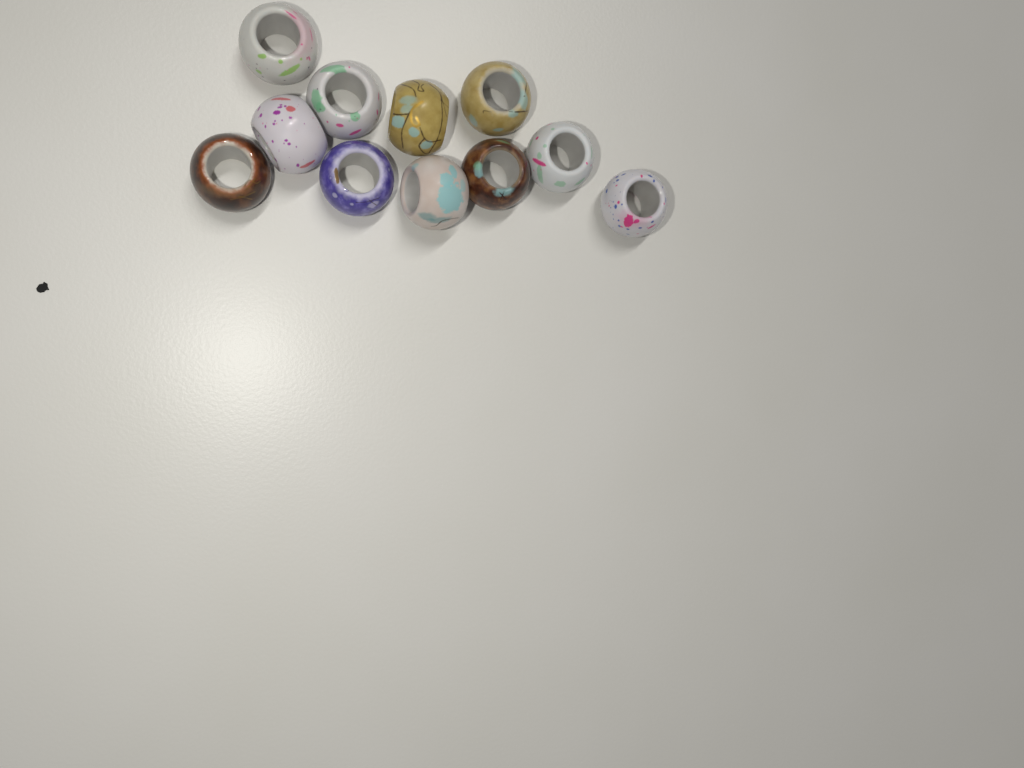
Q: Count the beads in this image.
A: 11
